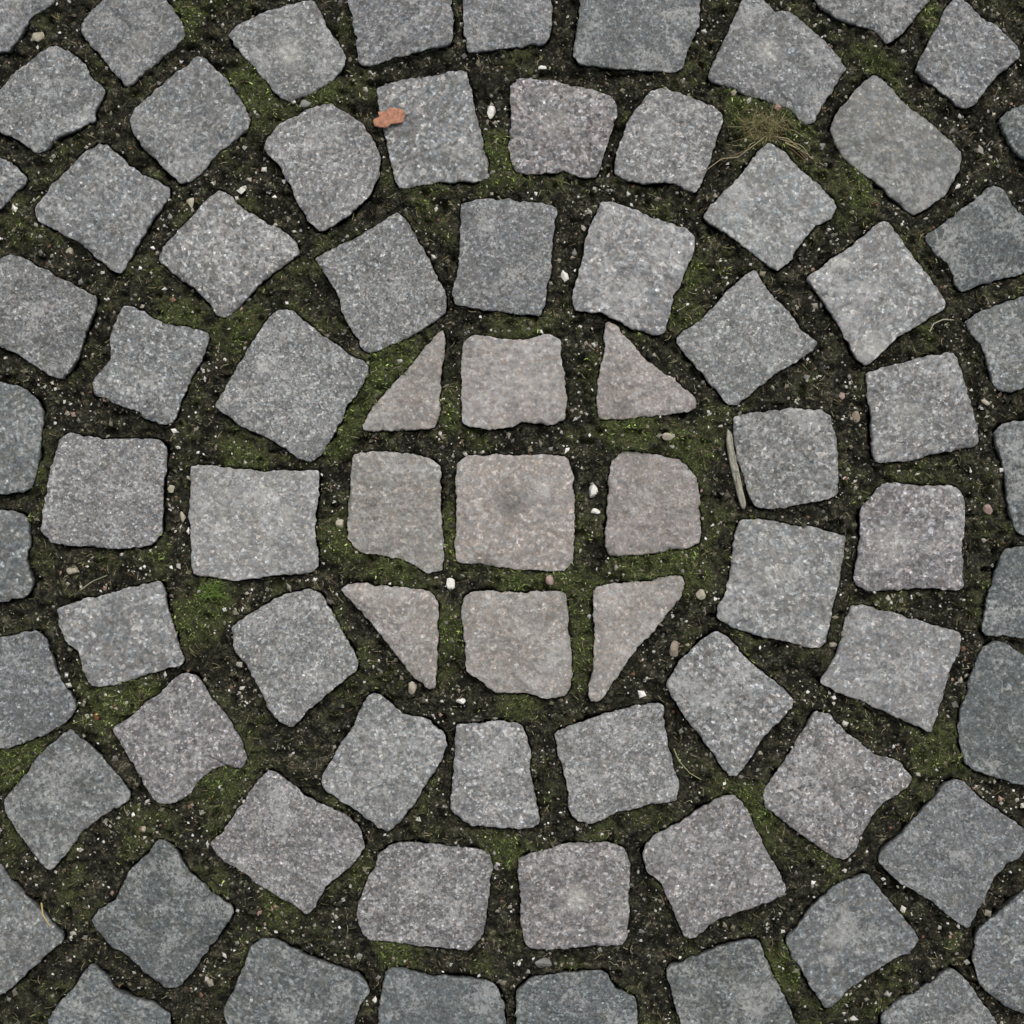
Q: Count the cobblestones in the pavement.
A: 77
